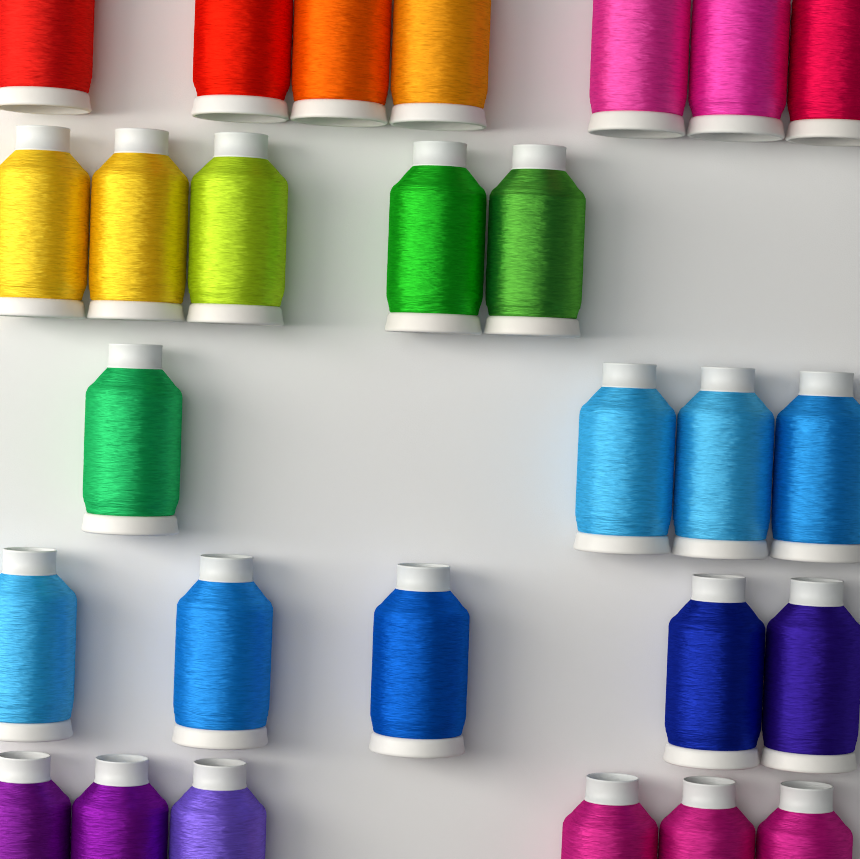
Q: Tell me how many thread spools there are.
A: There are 27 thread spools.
